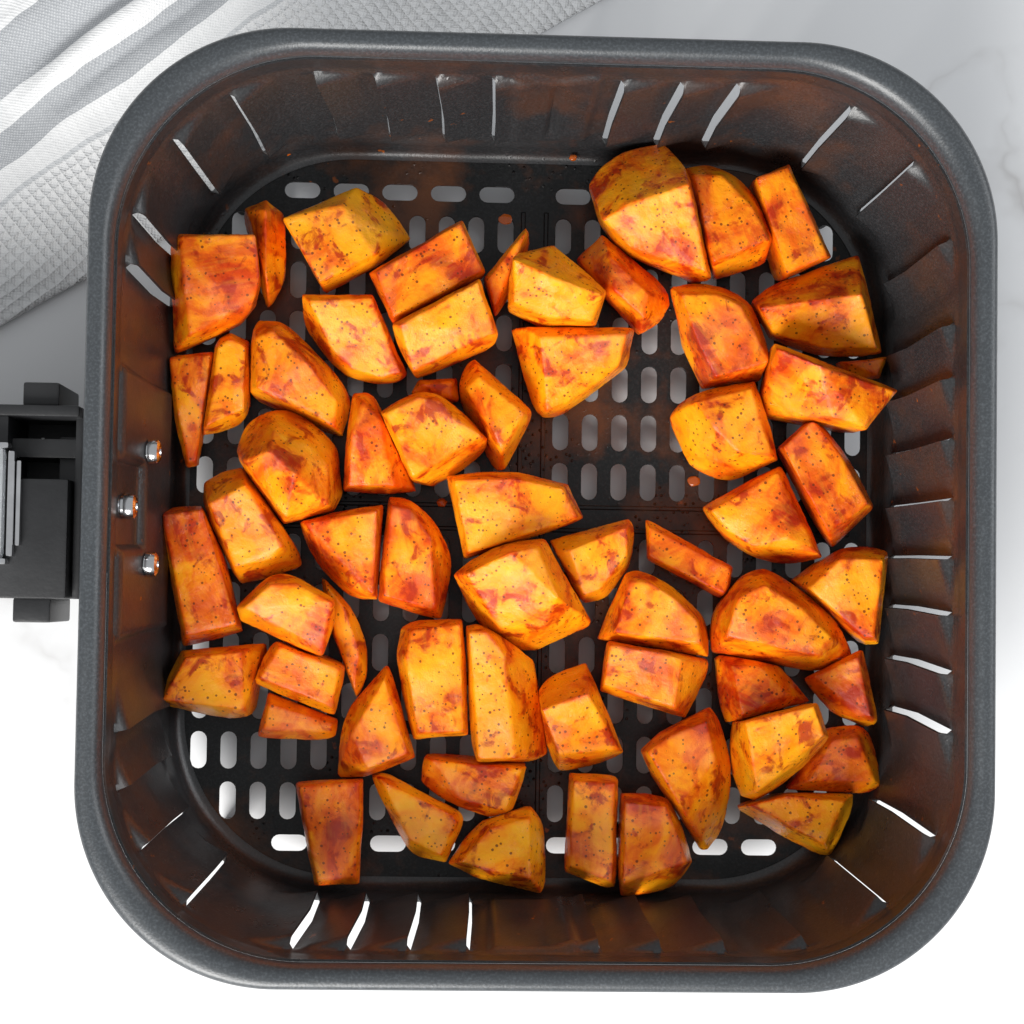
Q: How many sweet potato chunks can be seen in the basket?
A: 61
